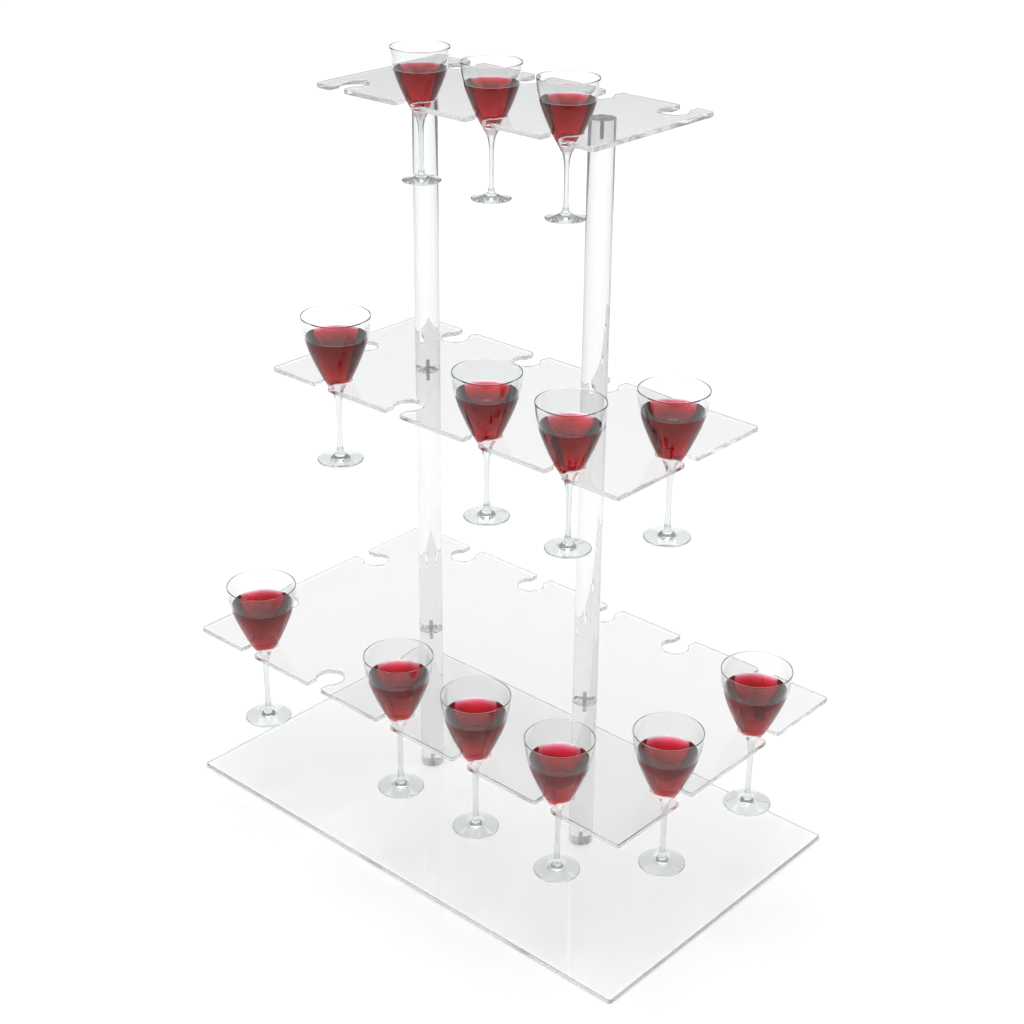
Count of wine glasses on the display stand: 13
